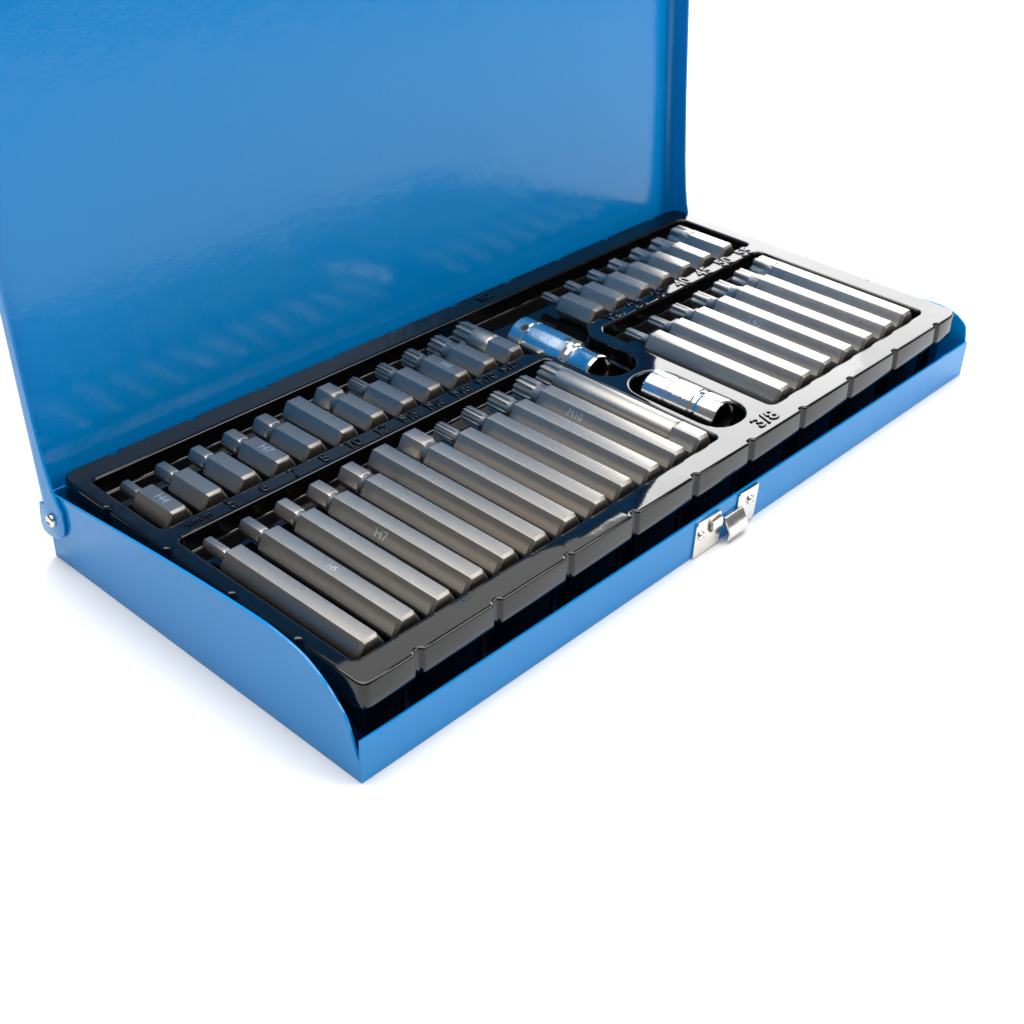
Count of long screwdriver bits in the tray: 19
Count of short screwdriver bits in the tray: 19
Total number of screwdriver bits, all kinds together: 38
